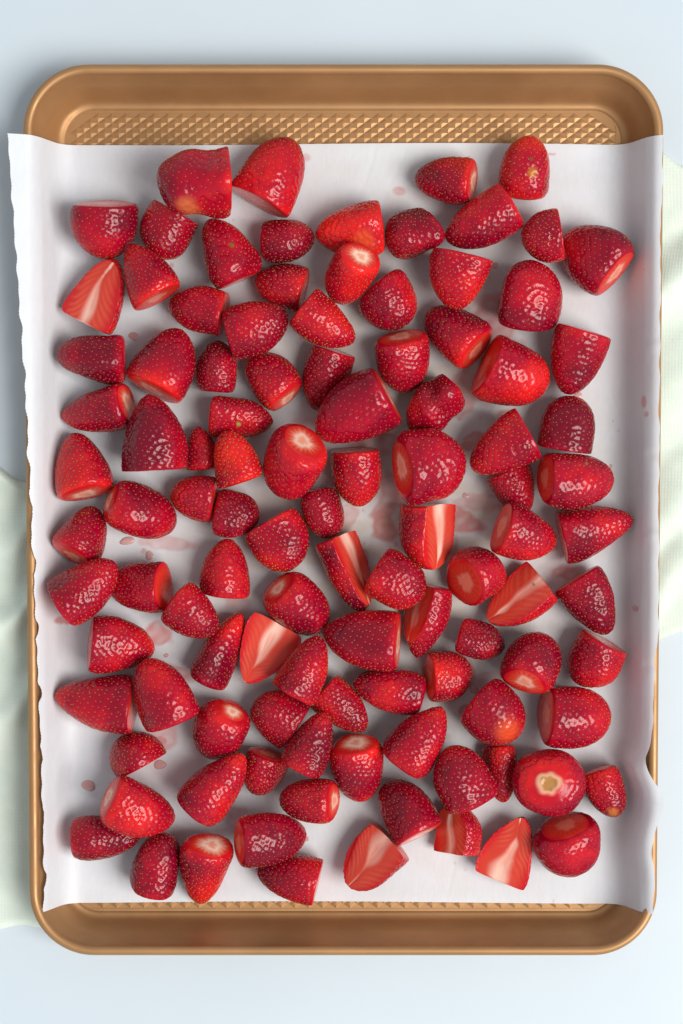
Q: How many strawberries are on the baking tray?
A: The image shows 106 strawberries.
